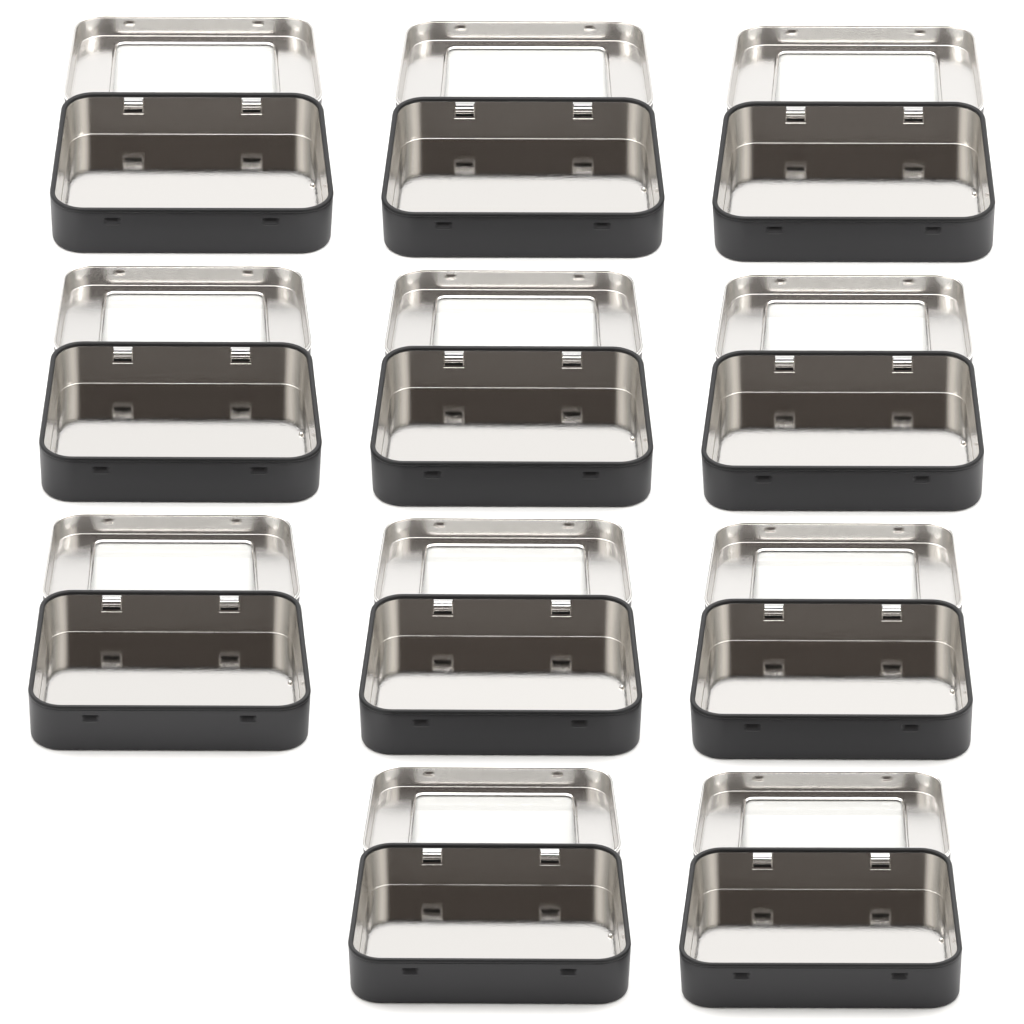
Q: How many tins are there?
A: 11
